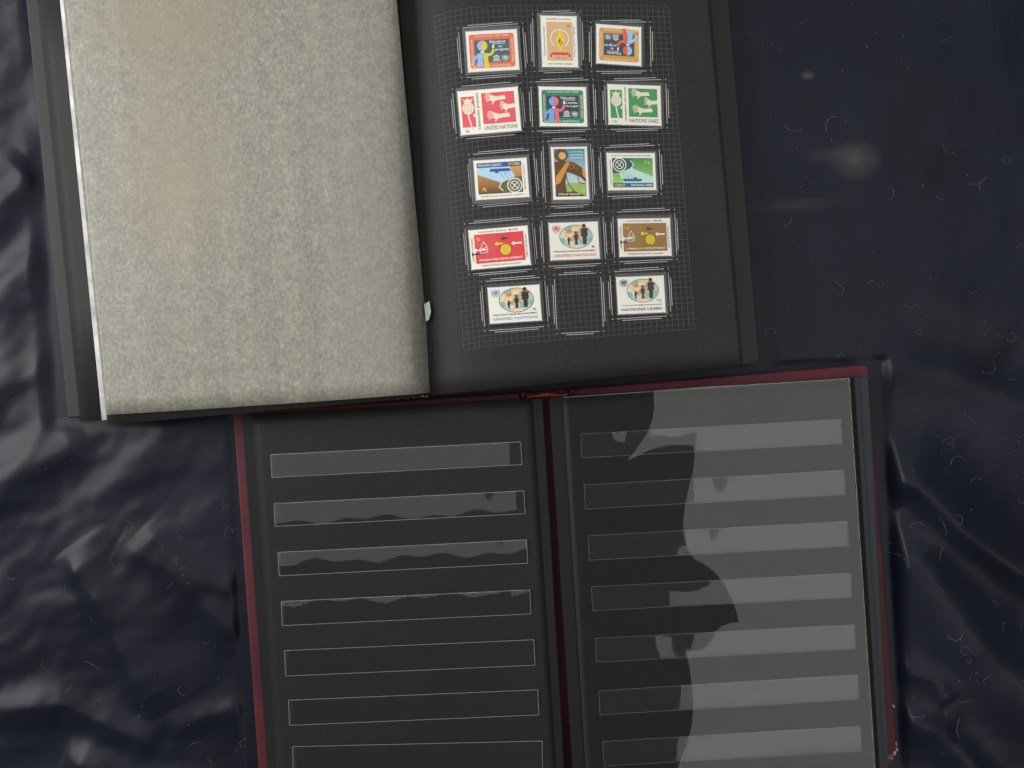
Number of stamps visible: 14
